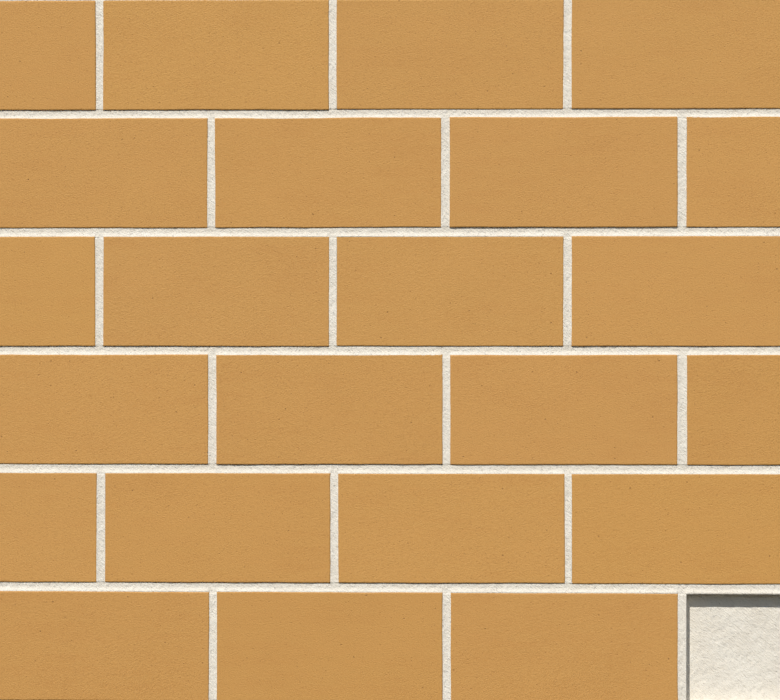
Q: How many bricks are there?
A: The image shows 23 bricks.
